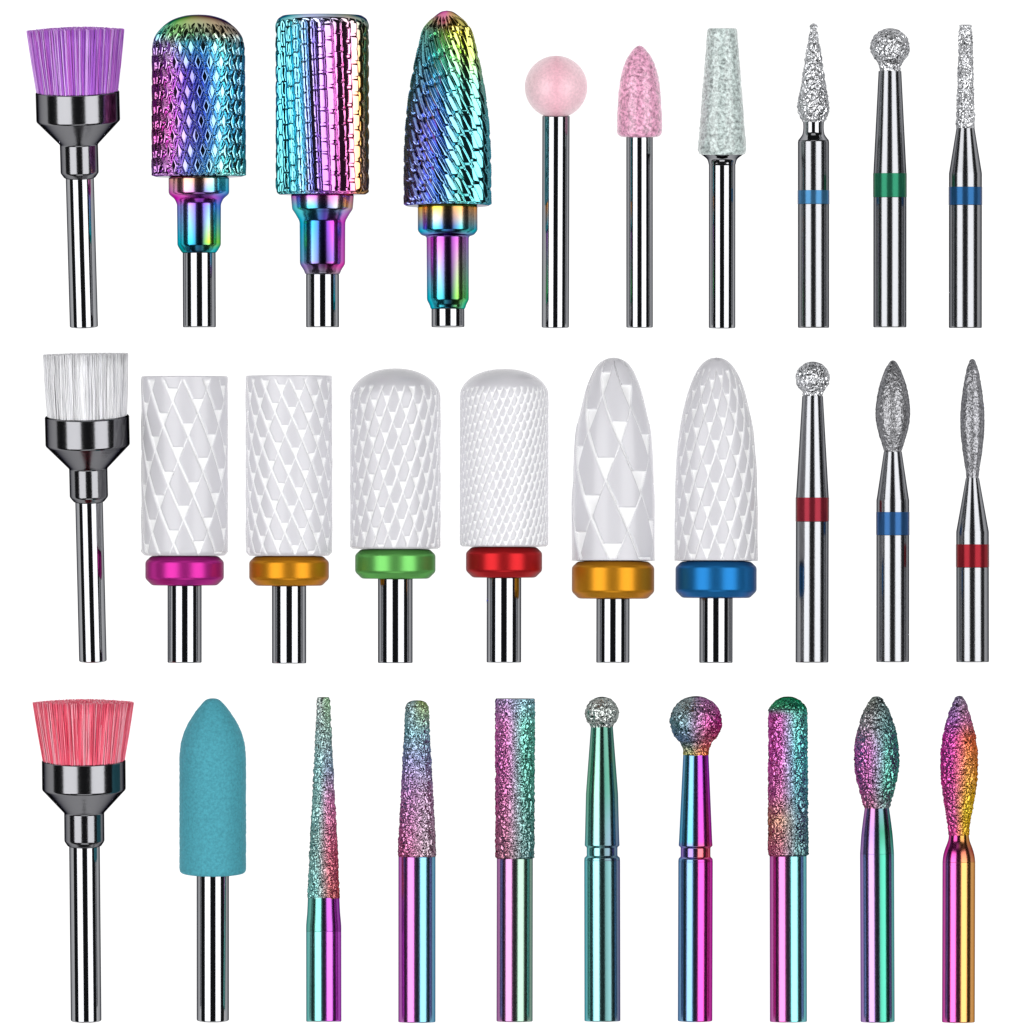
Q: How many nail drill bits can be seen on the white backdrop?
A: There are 30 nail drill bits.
